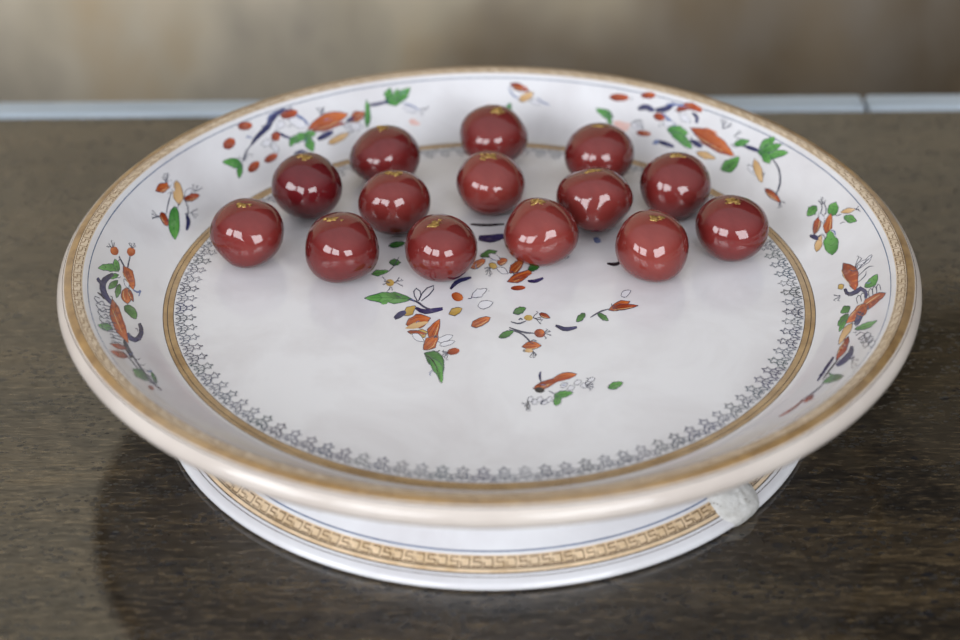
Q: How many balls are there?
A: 14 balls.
